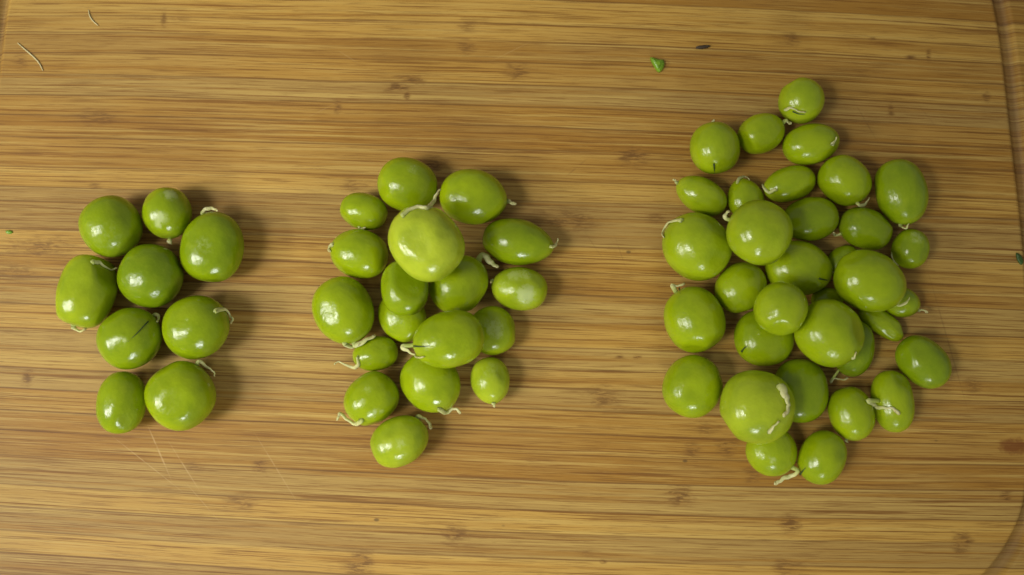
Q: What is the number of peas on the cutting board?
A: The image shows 61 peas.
